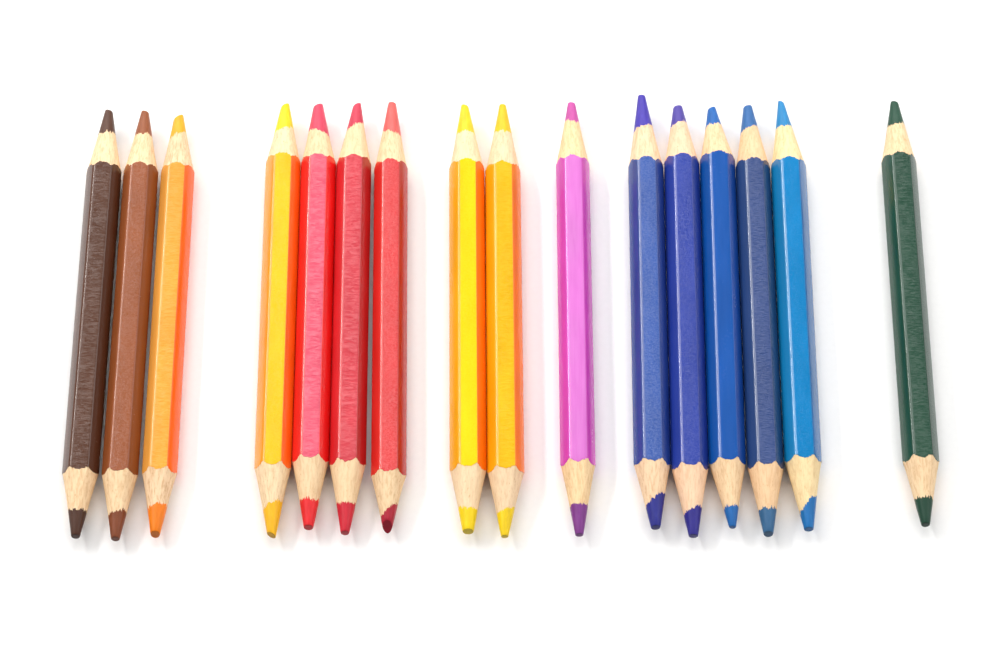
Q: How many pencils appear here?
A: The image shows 16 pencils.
